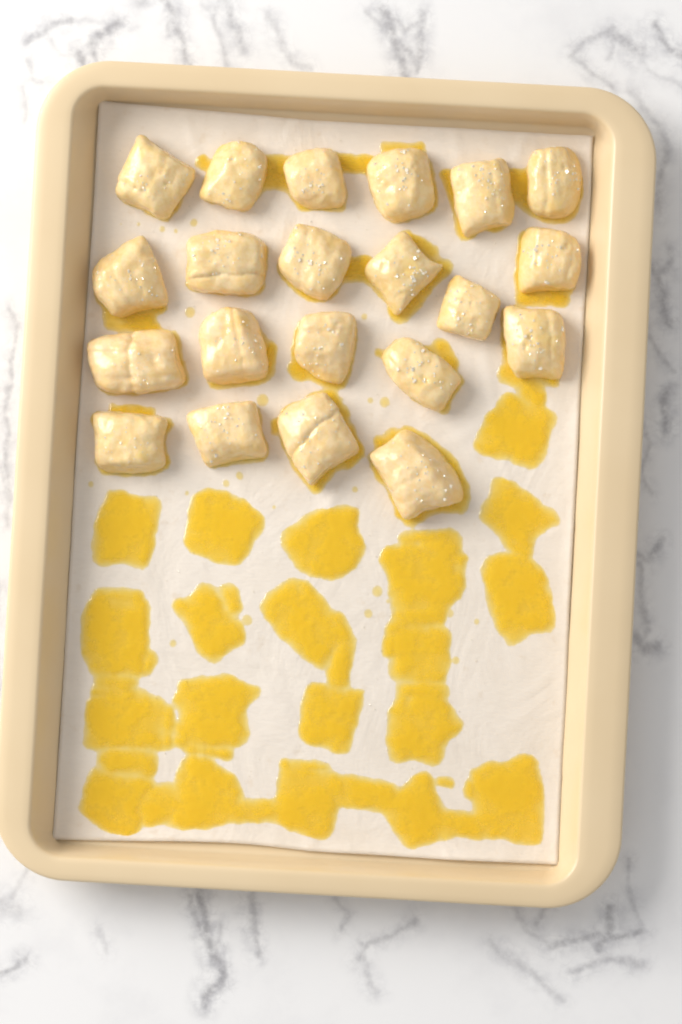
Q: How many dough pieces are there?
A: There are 21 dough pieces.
